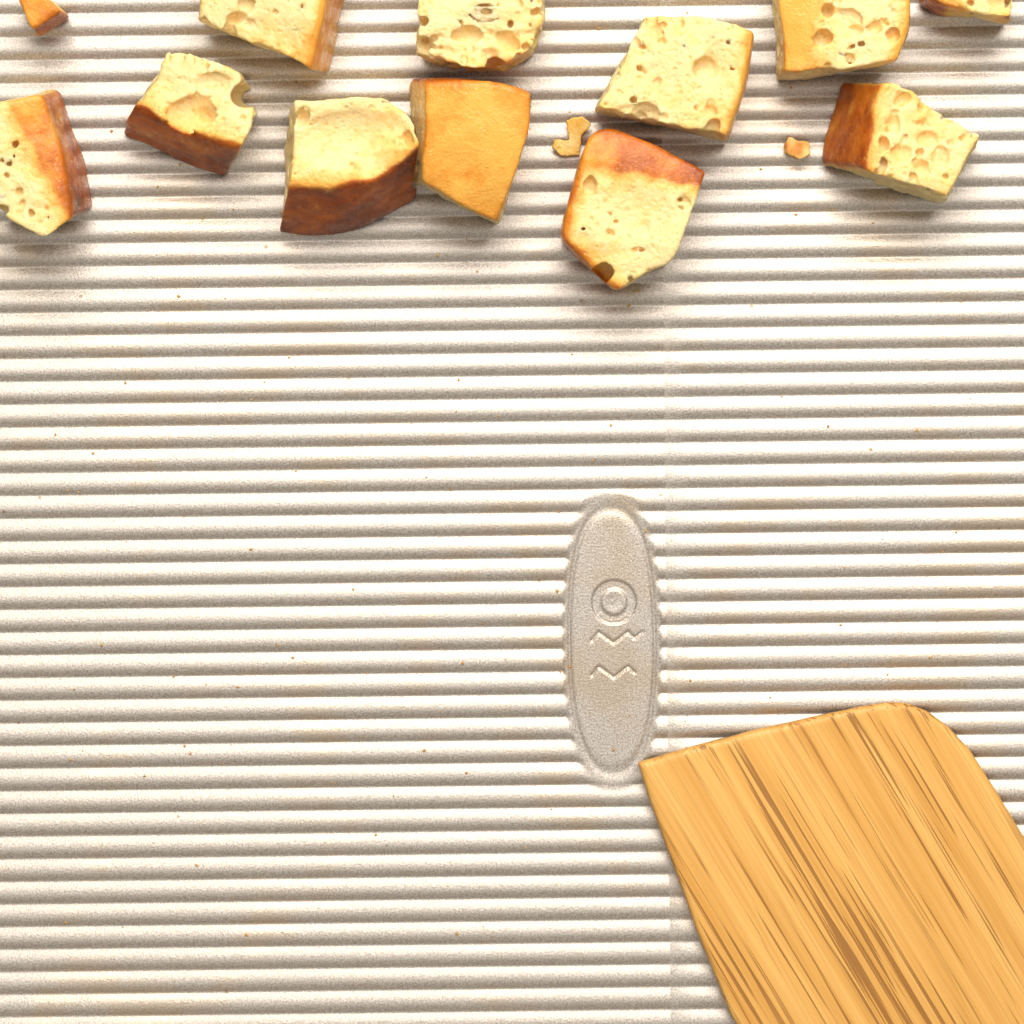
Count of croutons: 12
